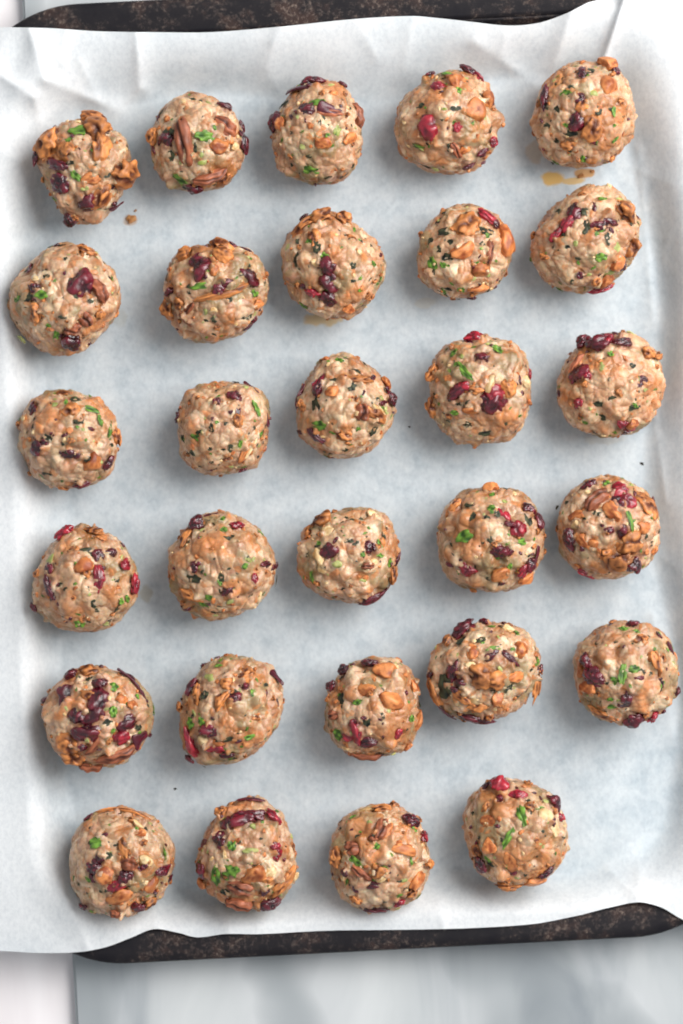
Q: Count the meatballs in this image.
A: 29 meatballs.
